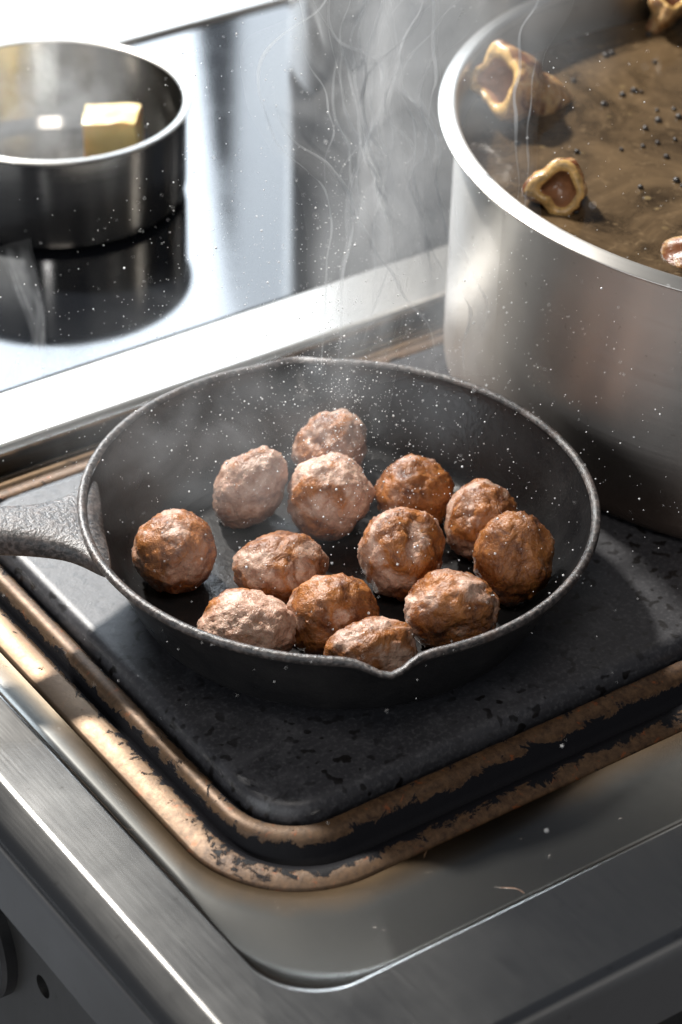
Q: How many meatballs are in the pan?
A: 13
